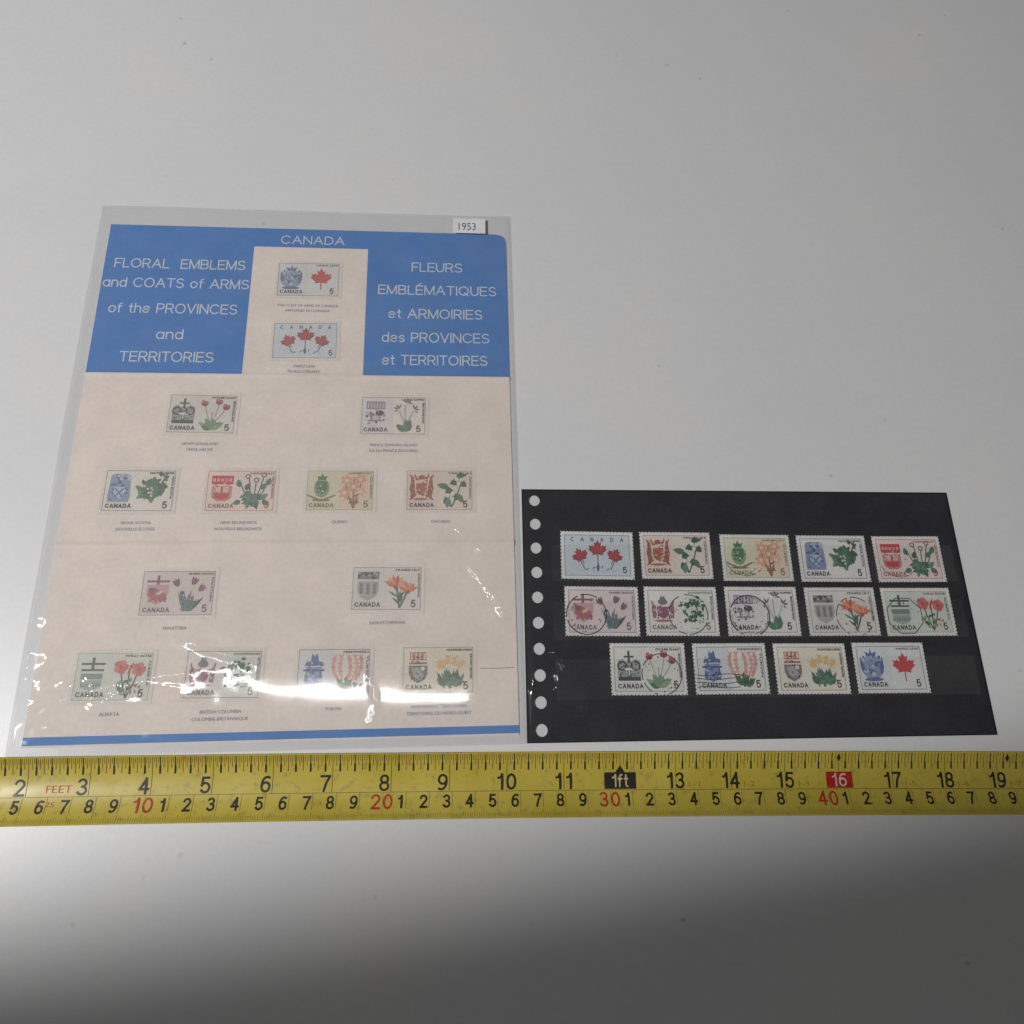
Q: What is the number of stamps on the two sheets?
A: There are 28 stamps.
